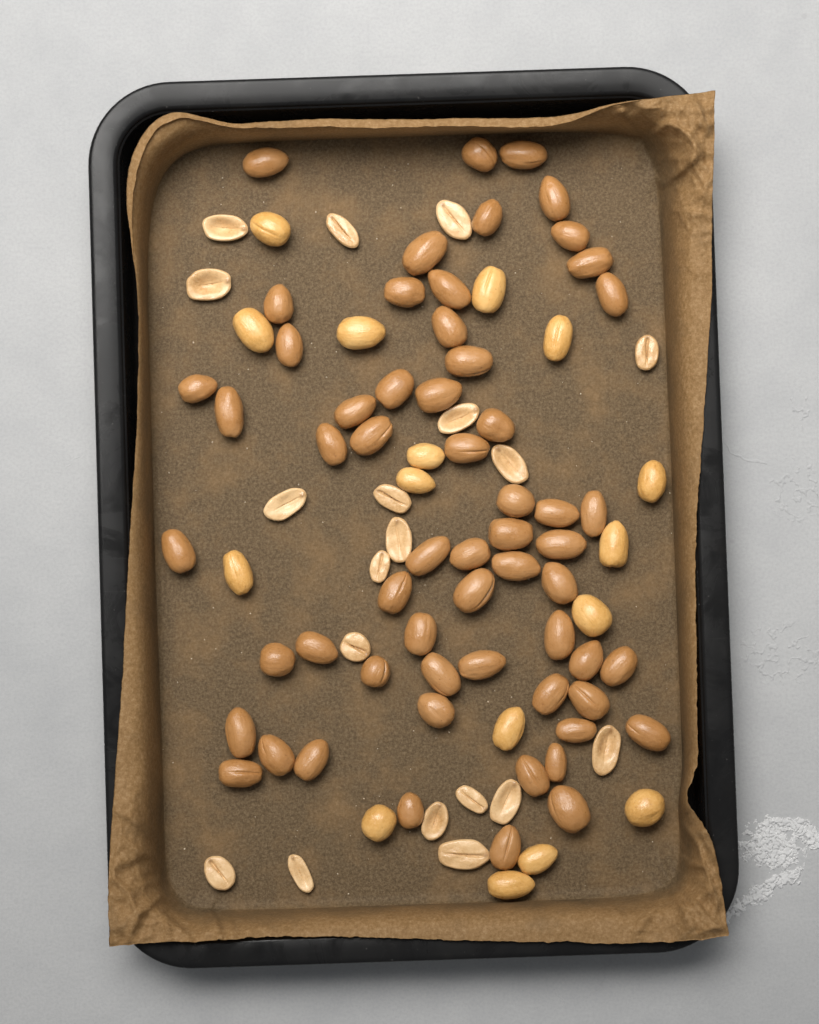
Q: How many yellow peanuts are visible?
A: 16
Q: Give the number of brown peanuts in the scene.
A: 59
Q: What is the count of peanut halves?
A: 19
